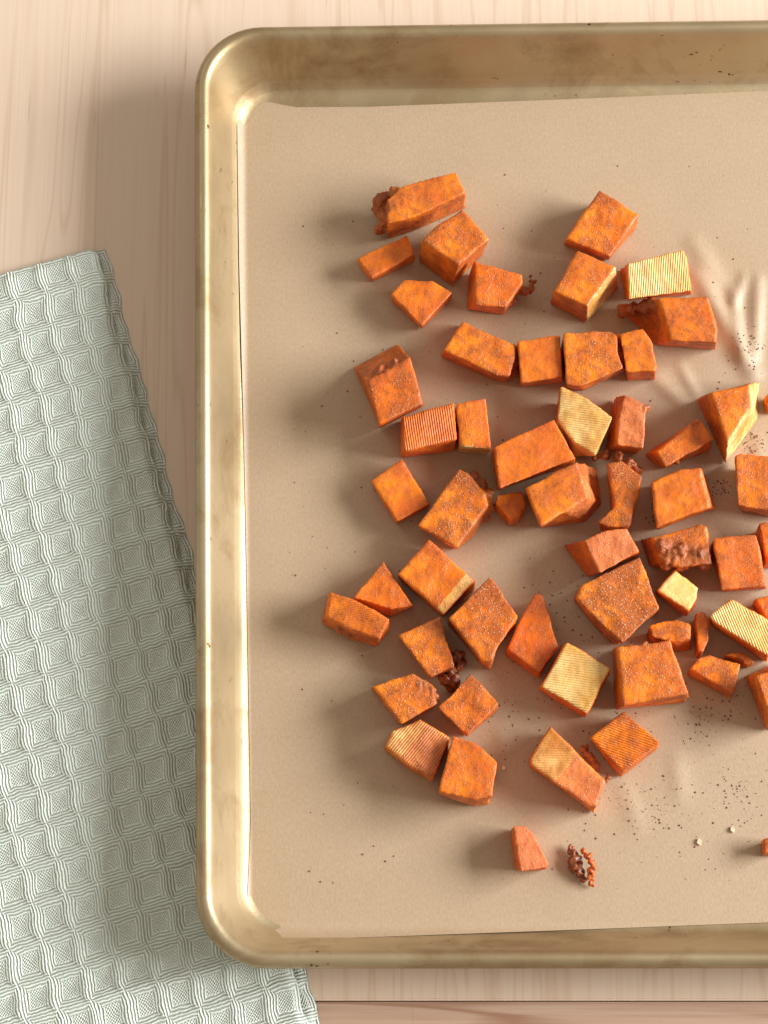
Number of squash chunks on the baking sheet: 58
